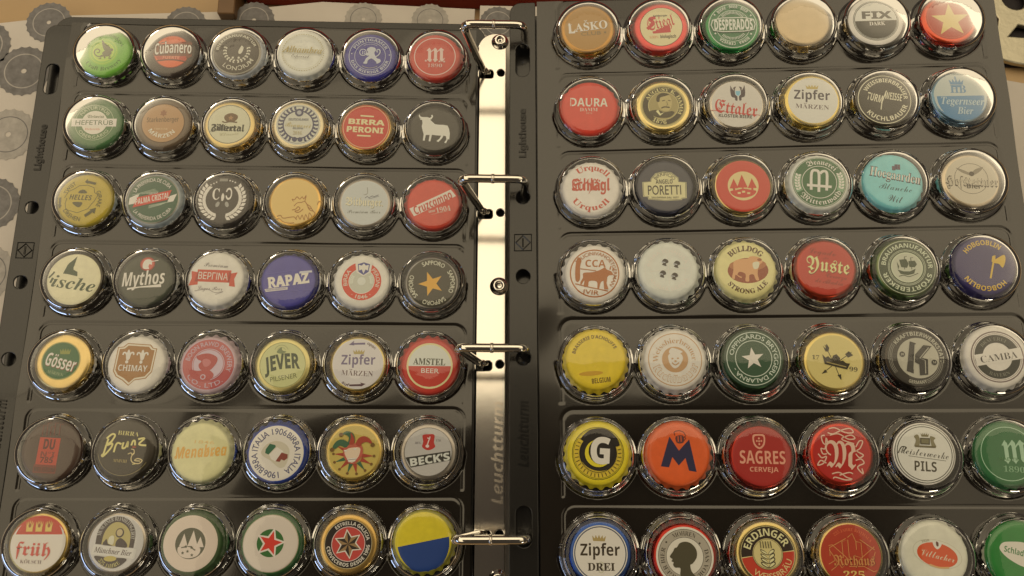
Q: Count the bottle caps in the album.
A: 84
